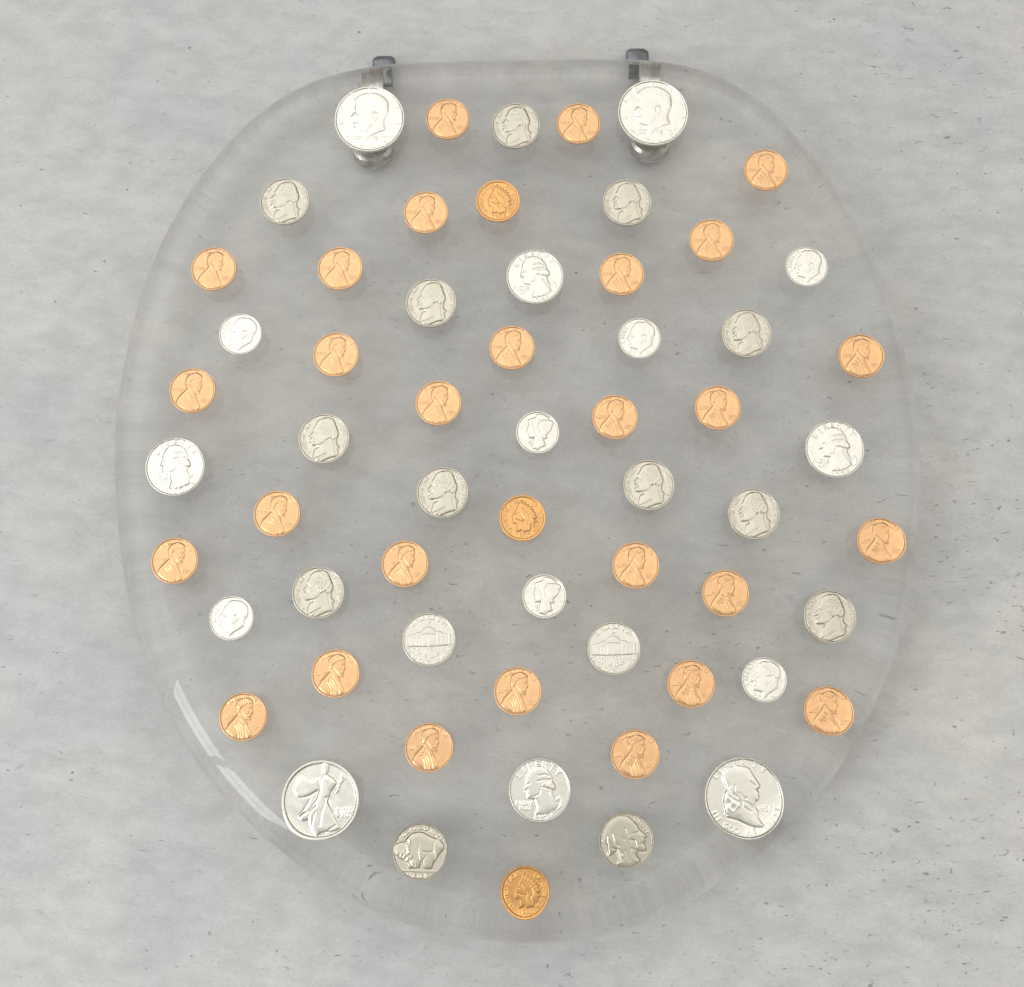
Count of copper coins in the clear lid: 31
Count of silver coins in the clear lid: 30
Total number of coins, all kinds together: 61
